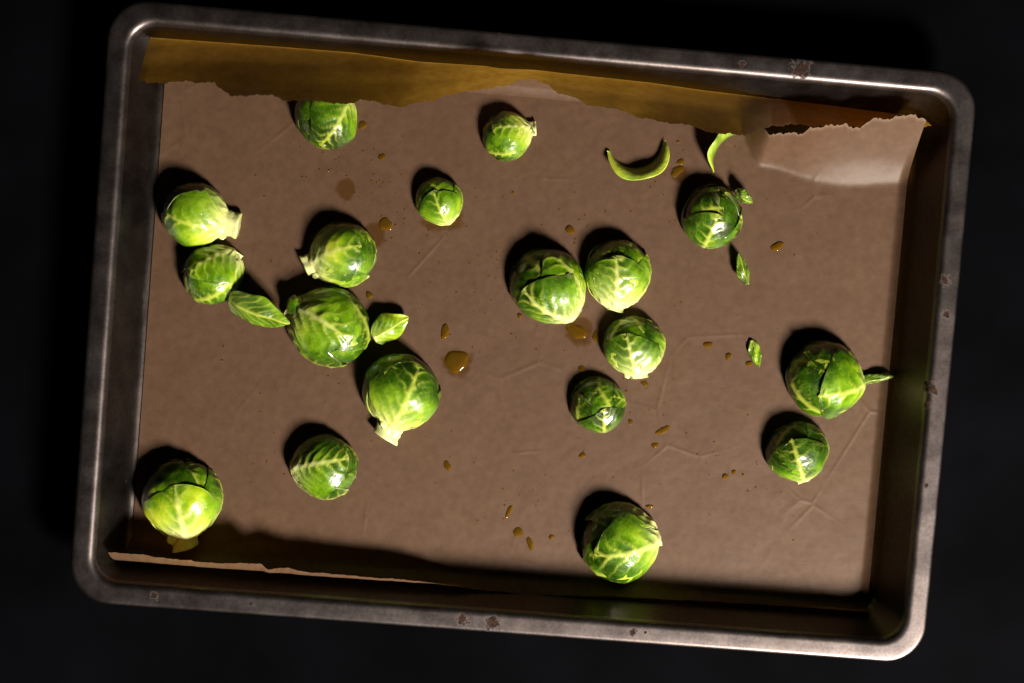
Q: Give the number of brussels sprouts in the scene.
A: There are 18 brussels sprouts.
